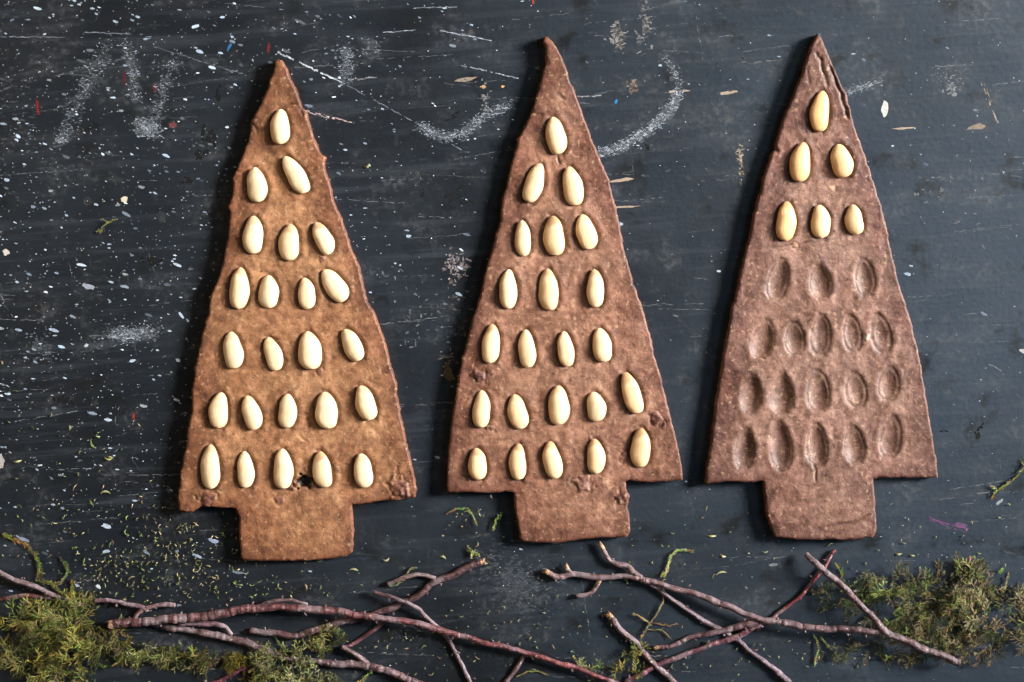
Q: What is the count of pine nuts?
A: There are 53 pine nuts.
